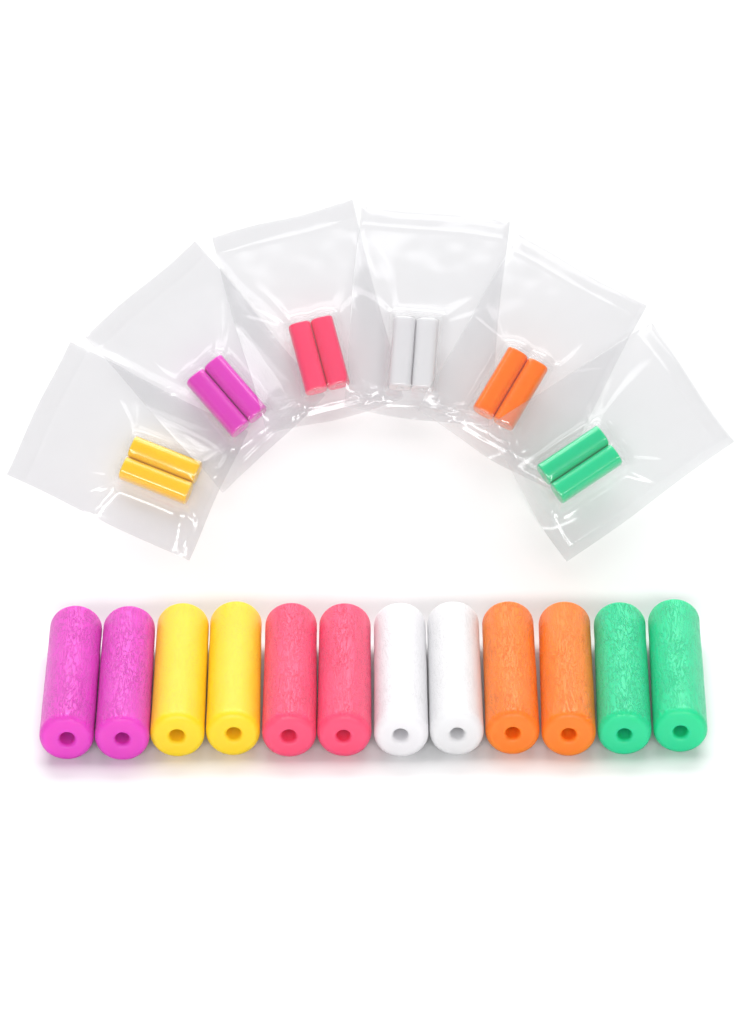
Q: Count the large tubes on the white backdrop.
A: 12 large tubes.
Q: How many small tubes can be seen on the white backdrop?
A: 12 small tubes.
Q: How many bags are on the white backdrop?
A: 6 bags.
